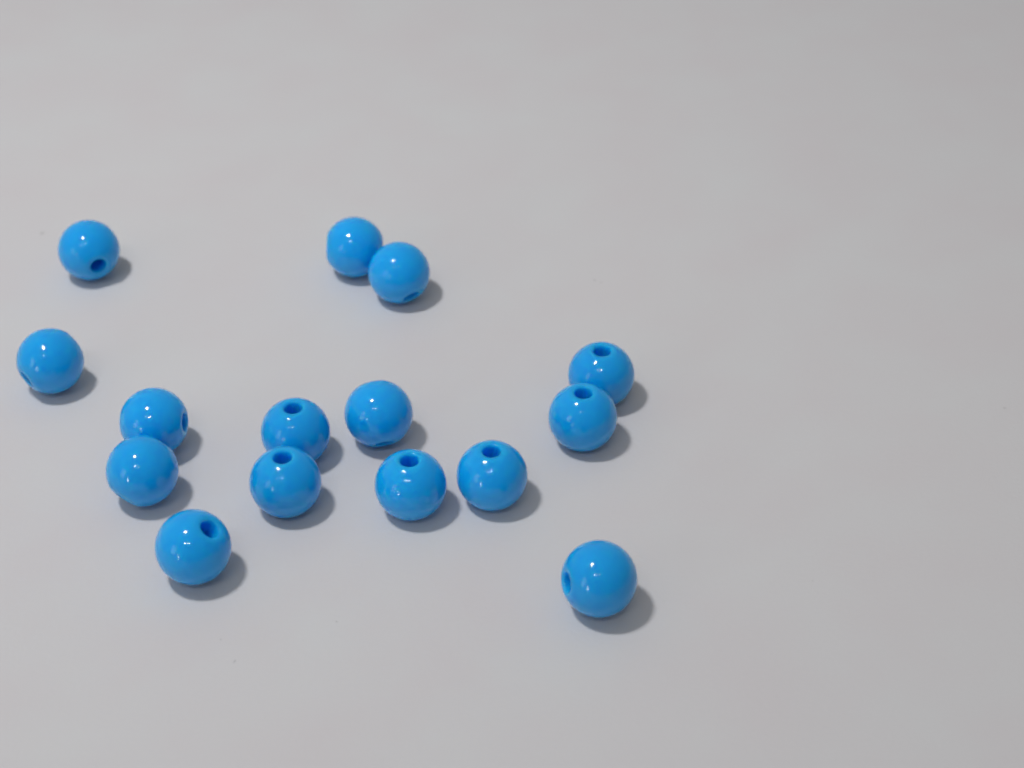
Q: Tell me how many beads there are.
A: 15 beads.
